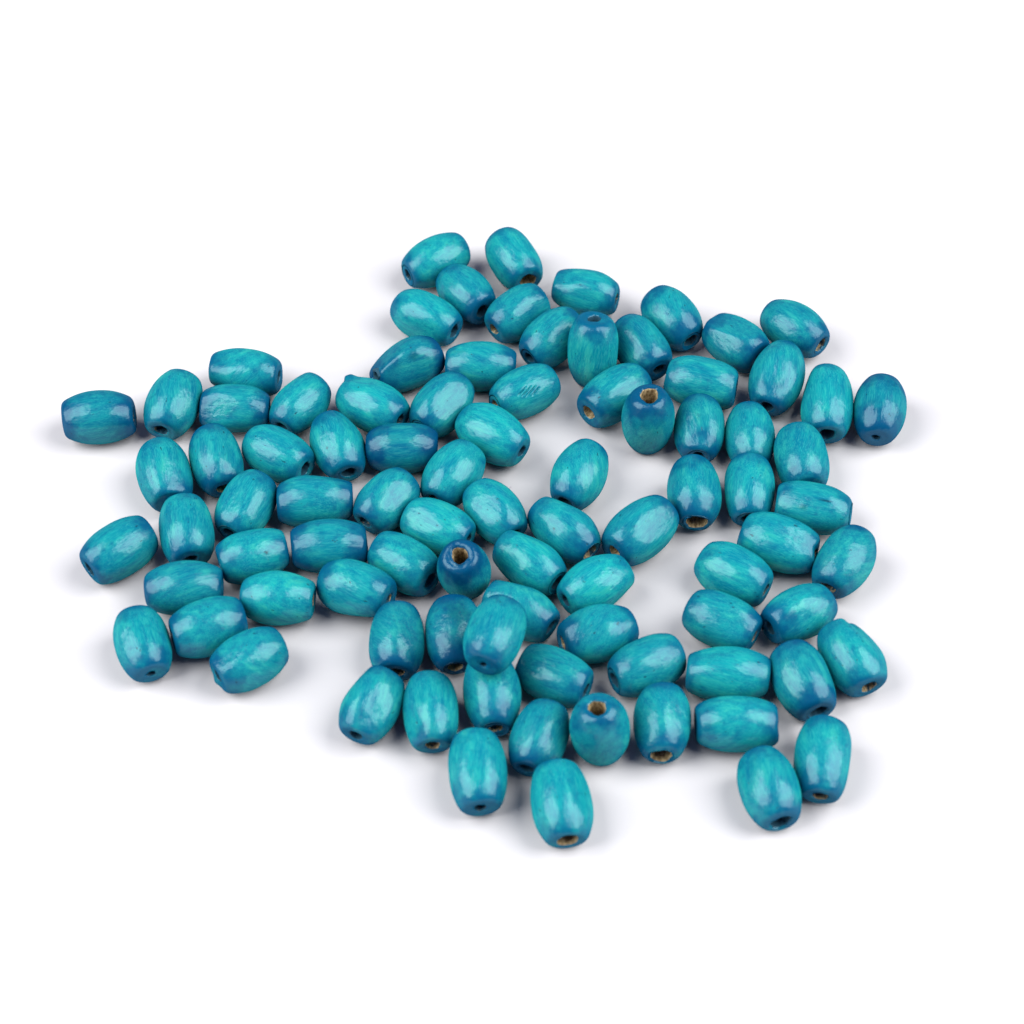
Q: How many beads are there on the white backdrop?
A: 89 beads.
